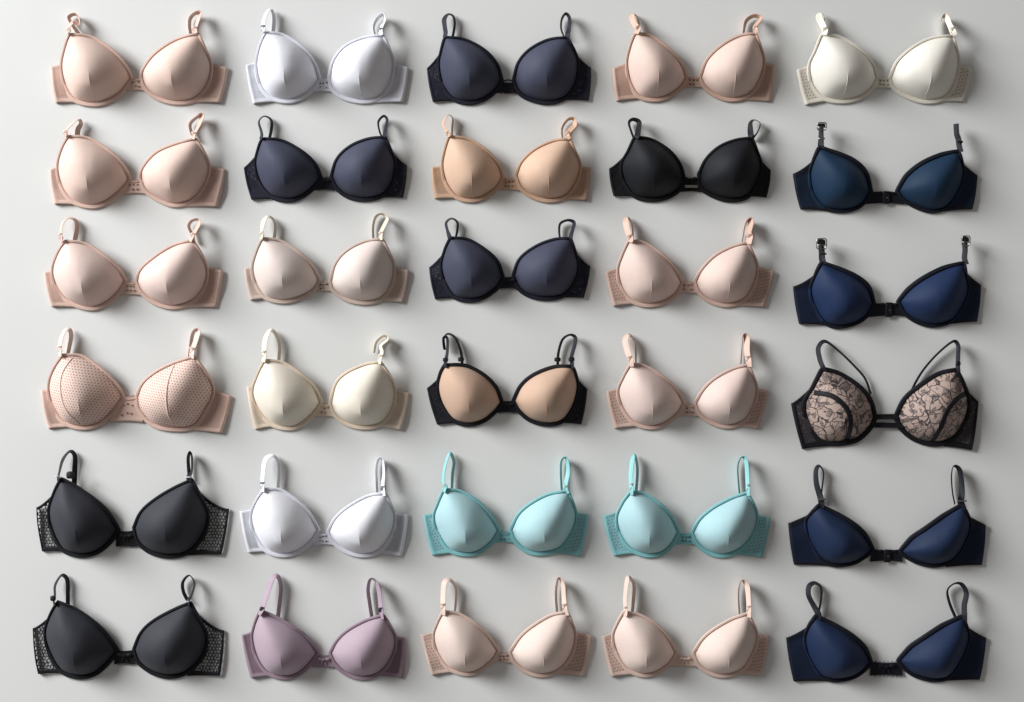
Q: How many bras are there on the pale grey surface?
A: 30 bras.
